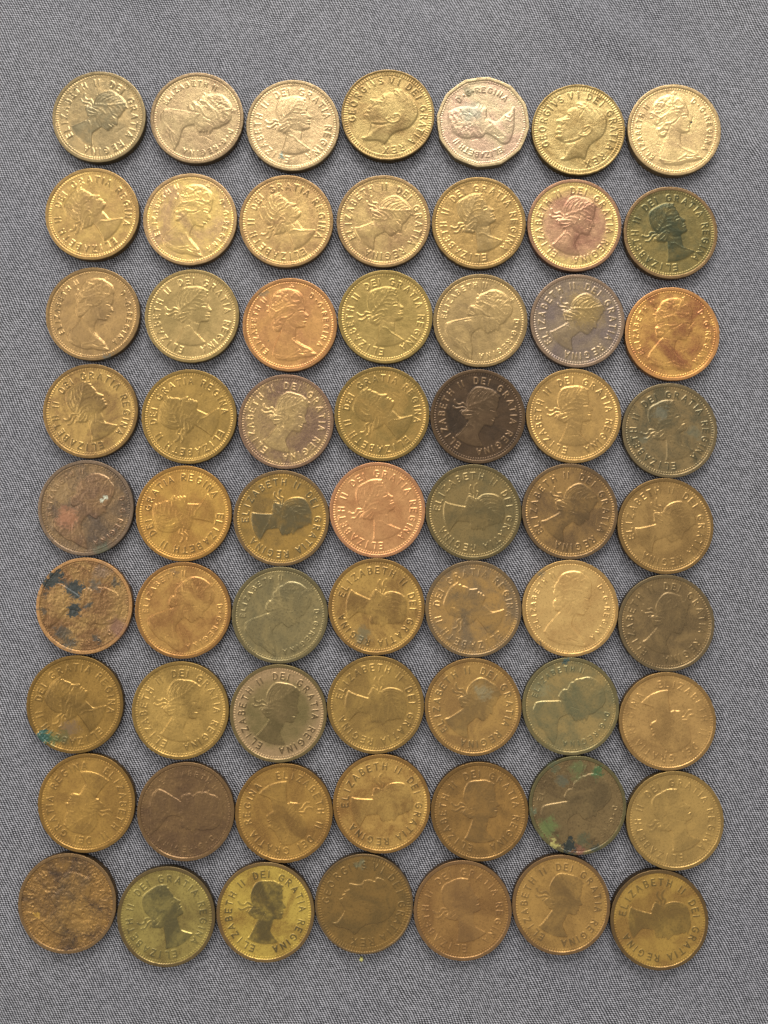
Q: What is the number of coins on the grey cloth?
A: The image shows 63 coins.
